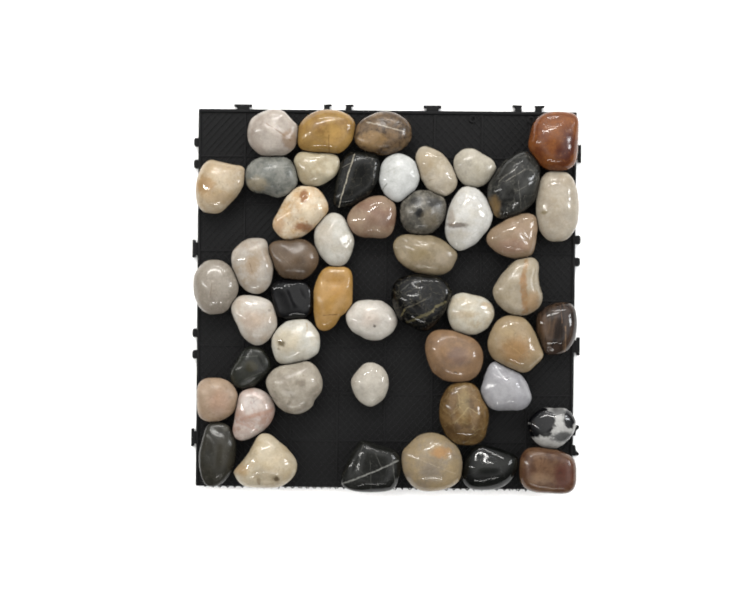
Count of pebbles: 48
